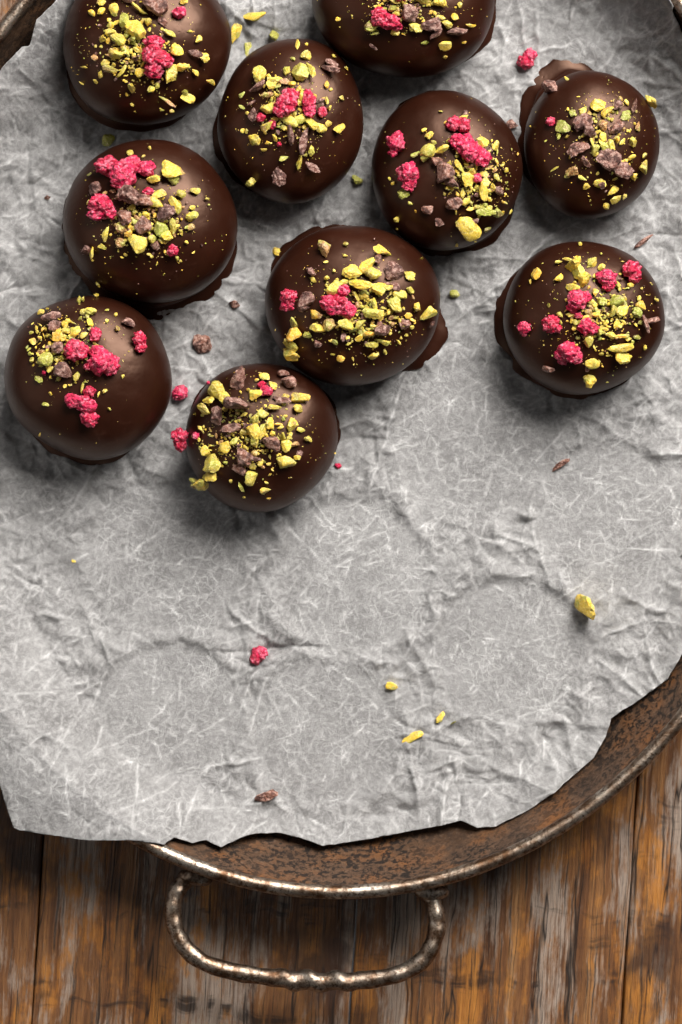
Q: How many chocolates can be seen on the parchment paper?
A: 10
